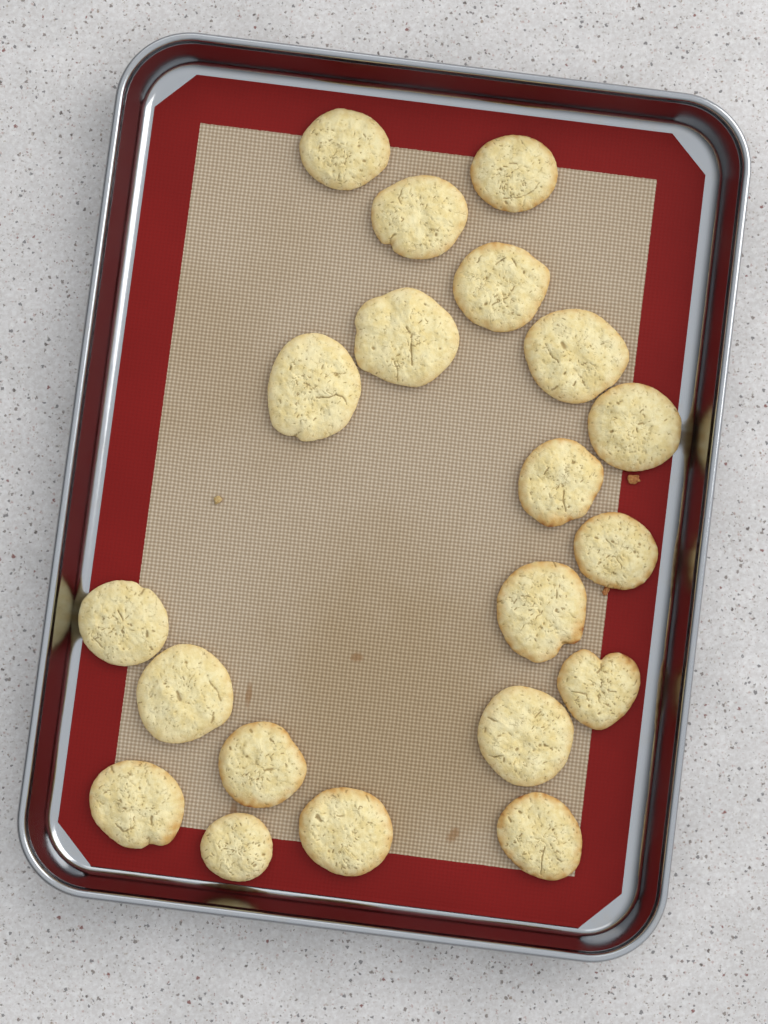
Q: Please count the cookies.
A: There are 20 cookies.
